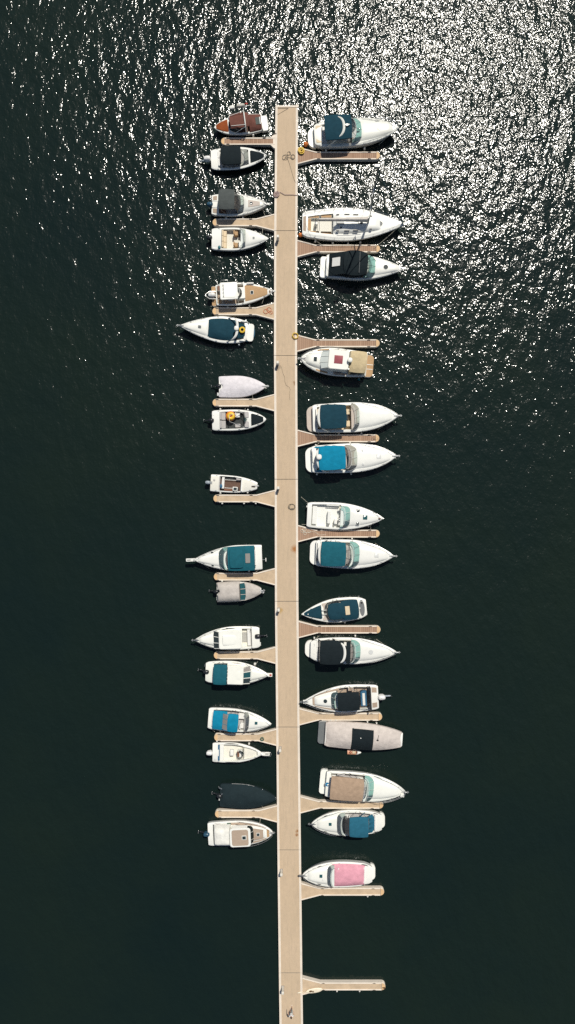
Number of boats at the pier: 32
